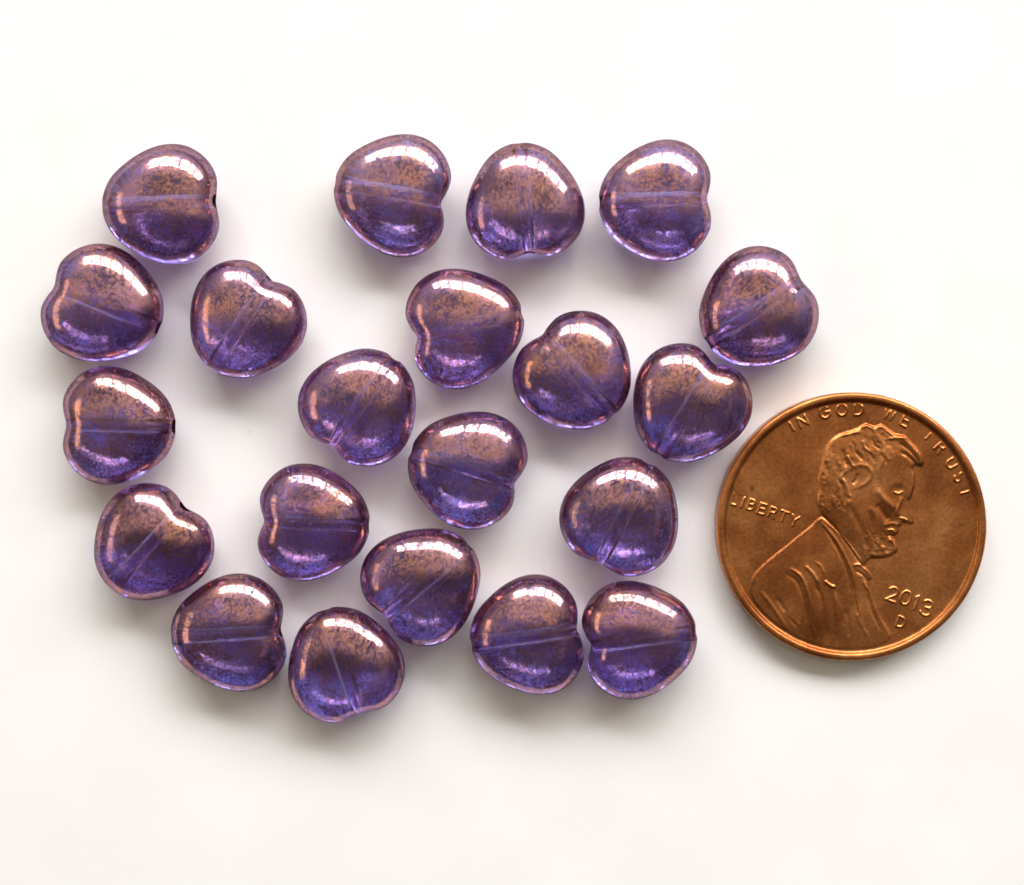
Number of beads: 21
